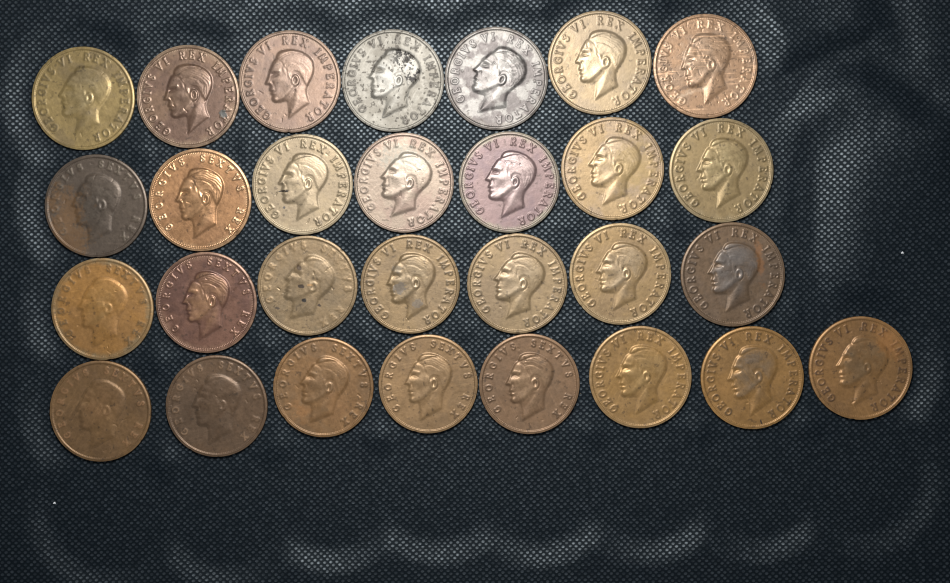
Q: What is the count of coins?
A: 29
